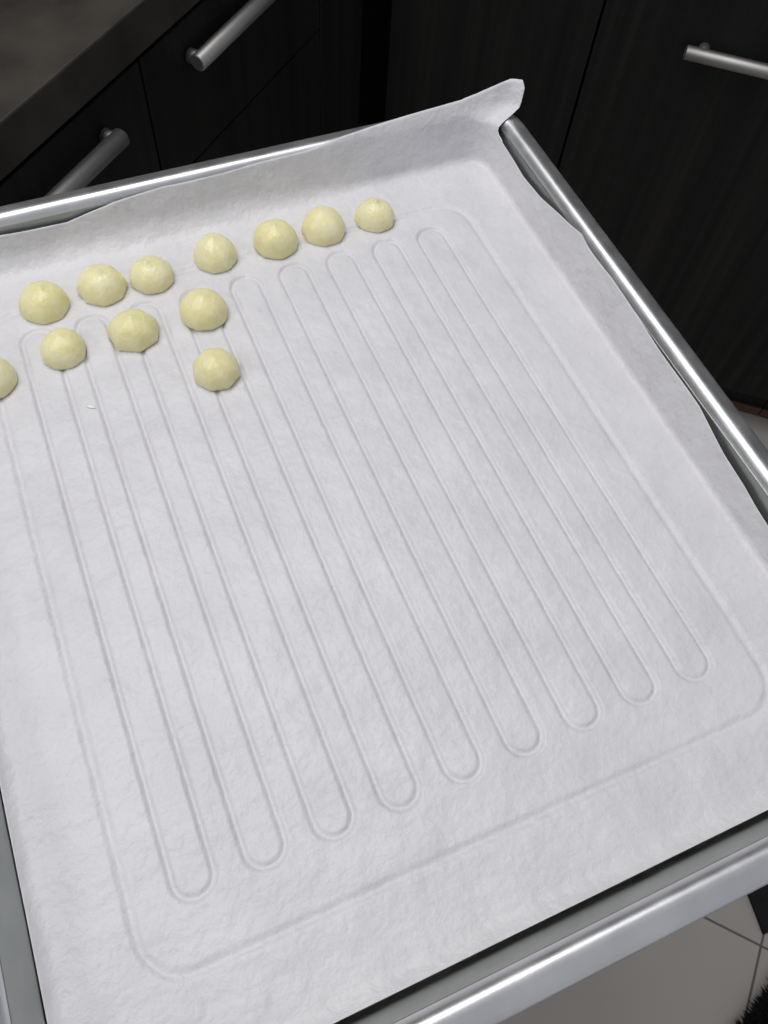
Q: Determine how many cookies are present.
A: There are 12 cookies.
